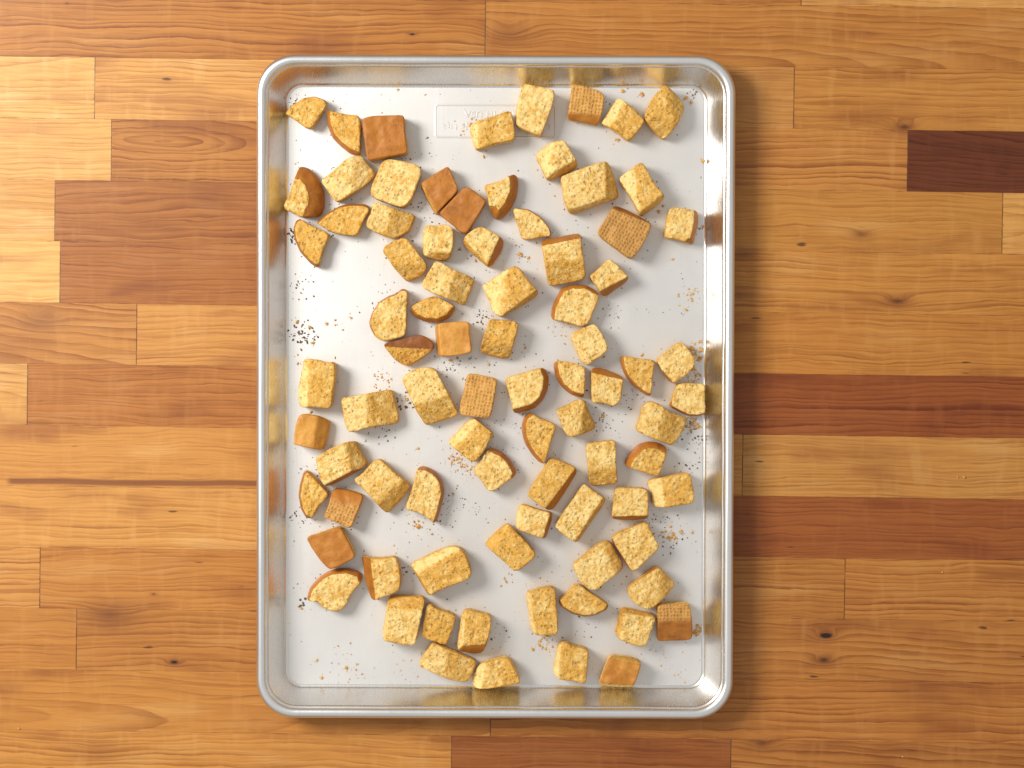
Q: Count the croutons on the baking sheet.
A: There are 84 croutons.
